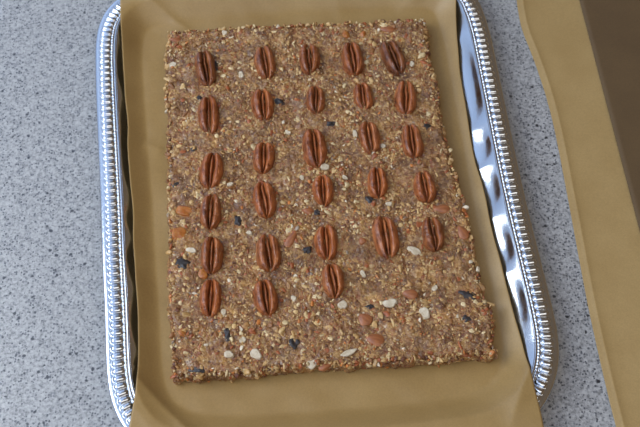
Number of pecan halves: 28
